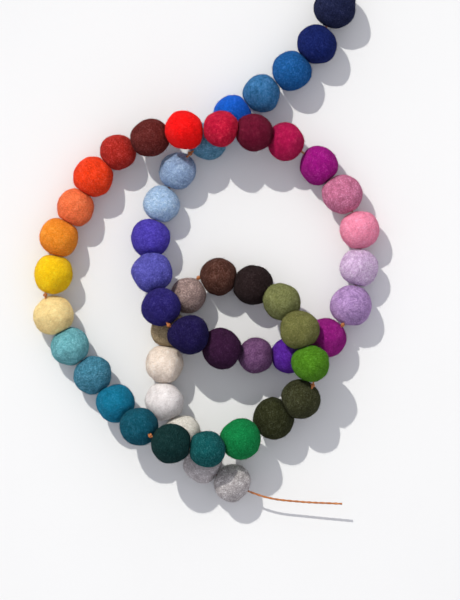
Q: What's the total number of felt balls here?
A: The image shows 53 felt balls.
